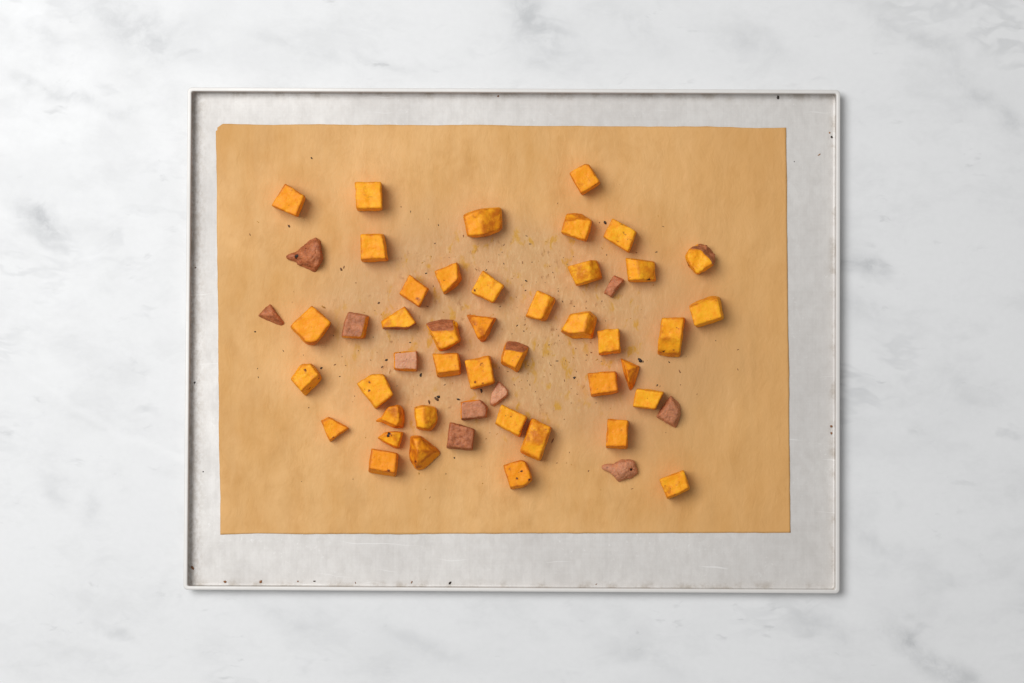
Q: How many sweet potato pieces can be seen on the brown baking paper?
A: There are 51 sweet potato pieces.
